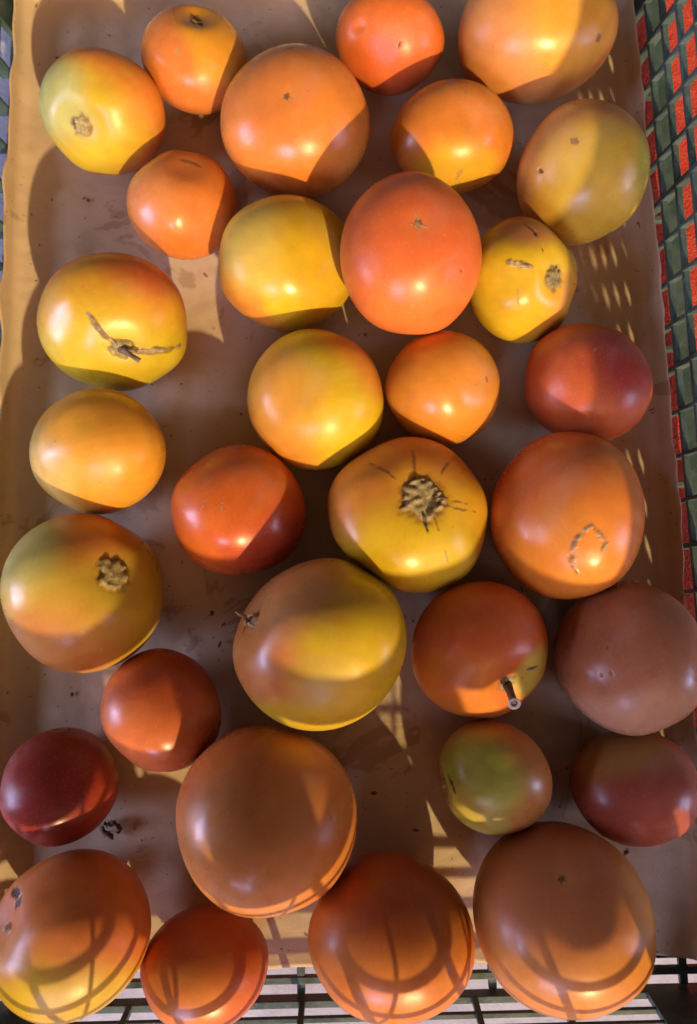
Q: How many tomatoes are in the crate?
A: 32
